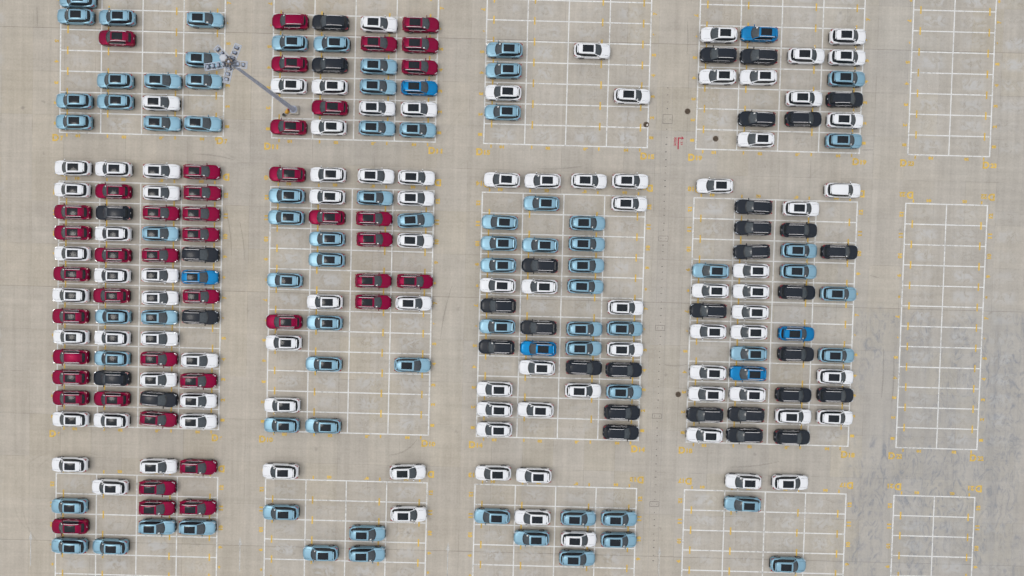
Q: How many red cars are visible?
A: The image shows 43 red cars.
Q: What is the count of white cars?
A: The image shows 92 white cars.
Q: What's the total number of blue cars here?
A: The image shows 83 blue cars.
